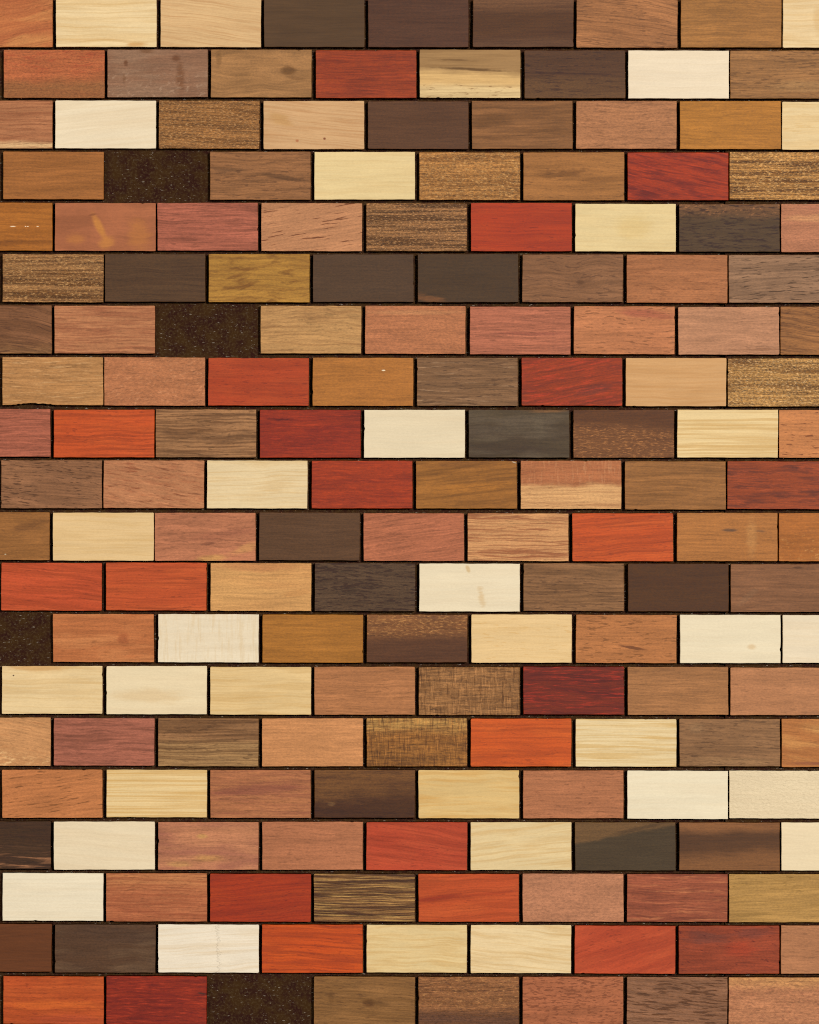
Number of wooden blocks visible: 166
